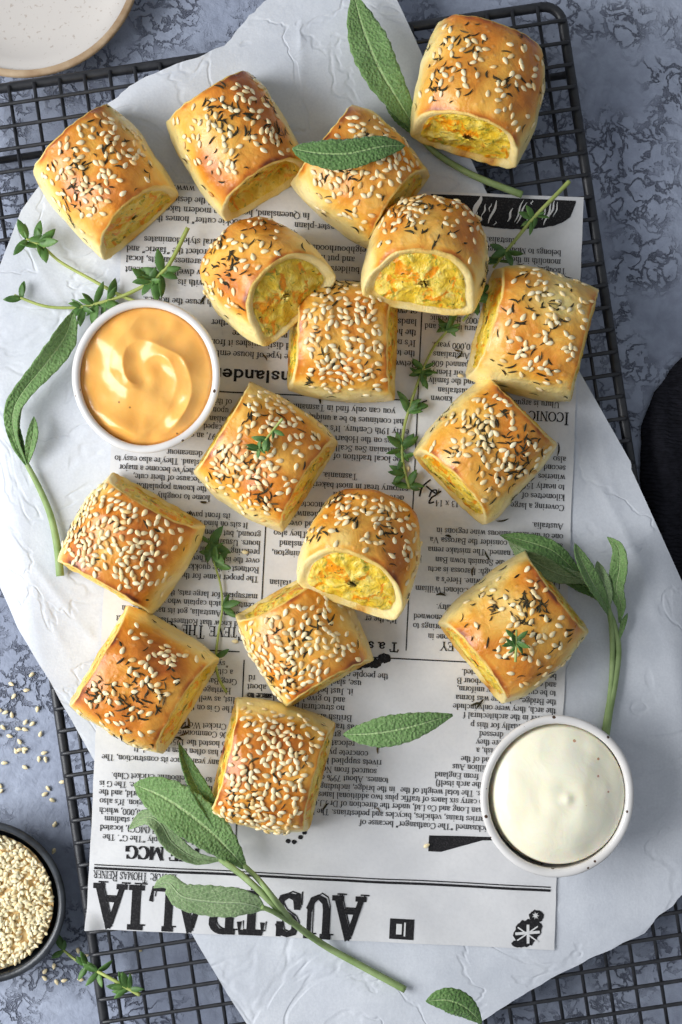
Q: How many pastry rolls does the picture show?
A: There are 16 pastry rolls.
